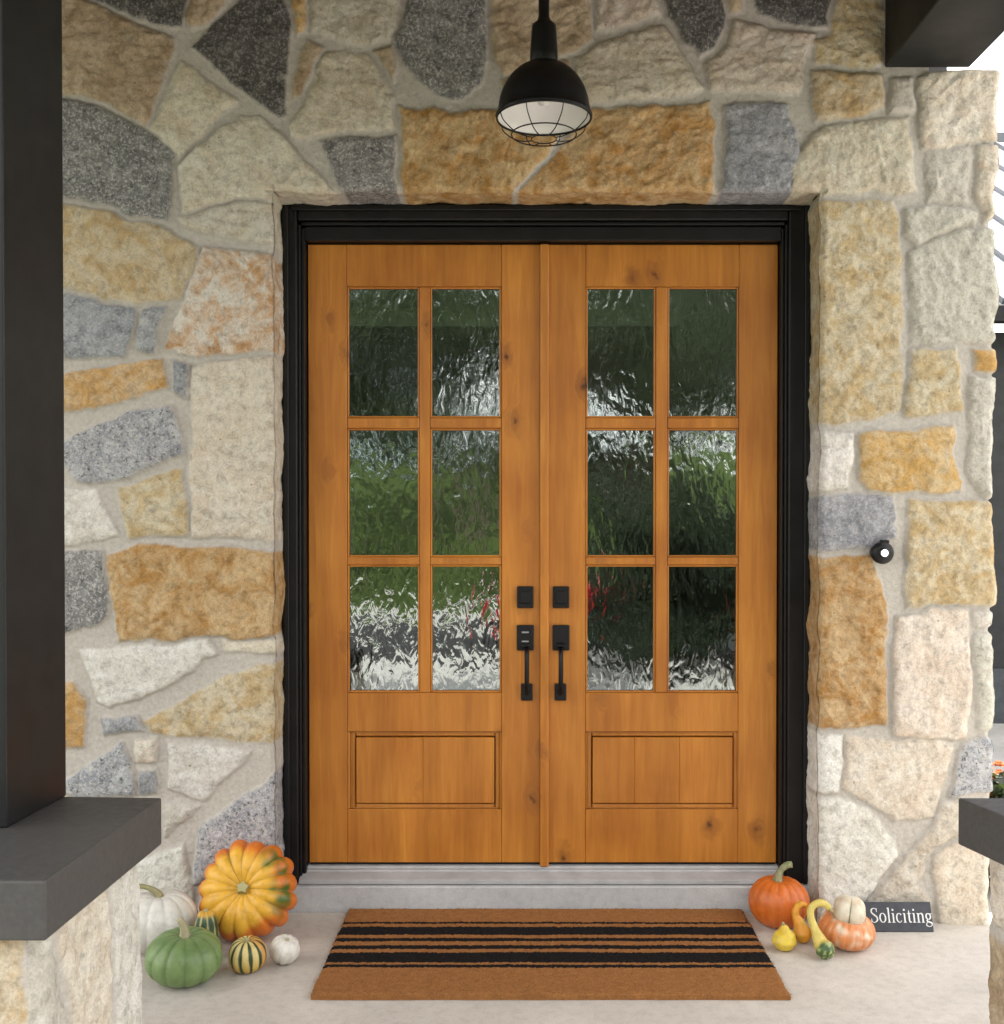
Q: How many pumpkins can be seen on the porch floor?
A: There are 8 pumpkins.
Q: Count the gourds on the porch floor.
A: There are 3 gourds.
